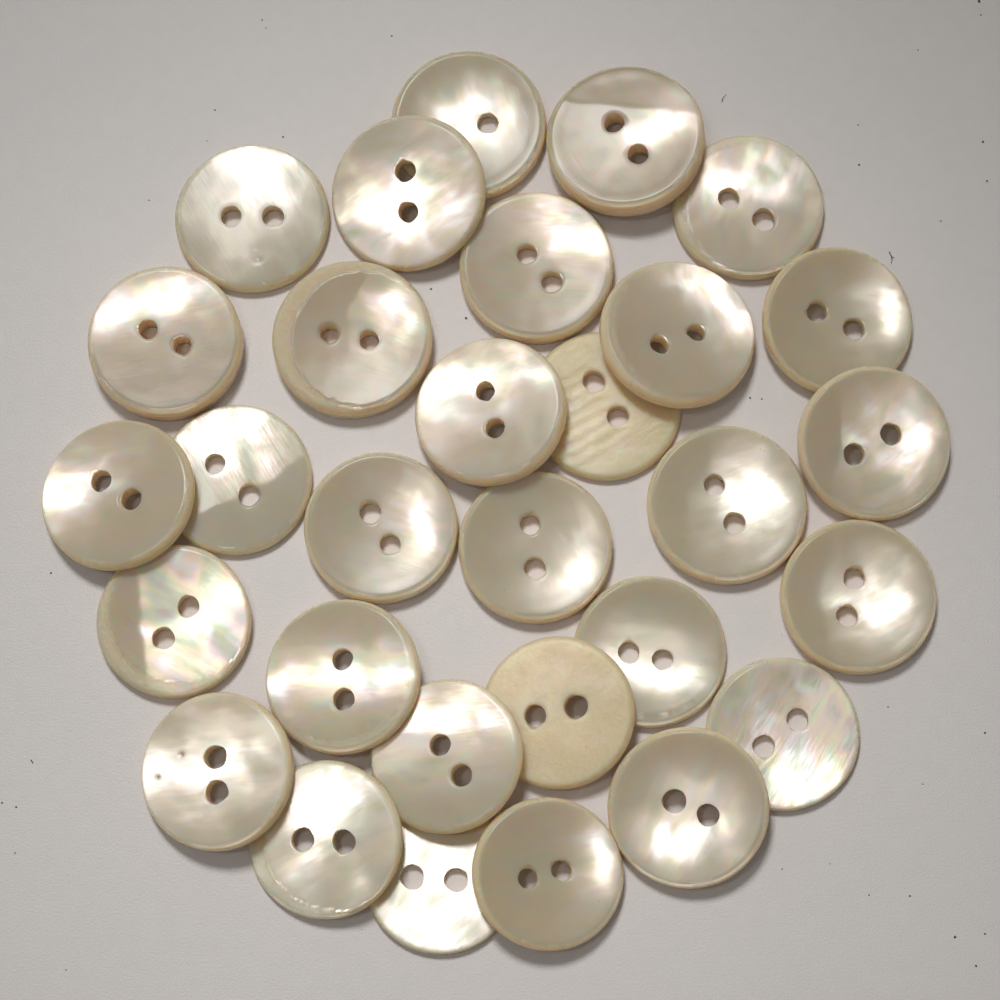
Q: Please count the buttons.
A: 30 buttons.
